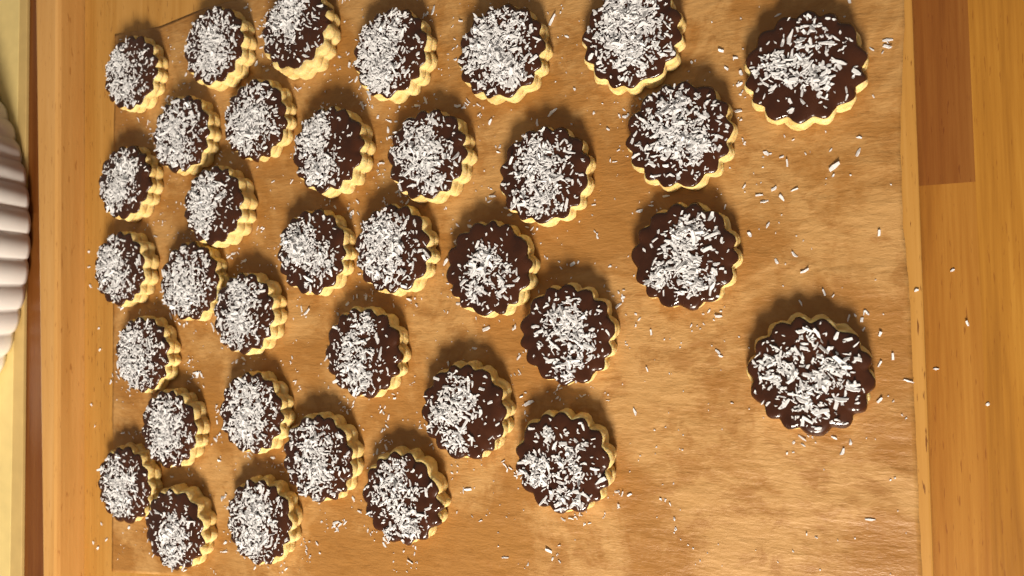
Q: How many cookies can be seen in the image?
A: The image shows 35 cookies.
